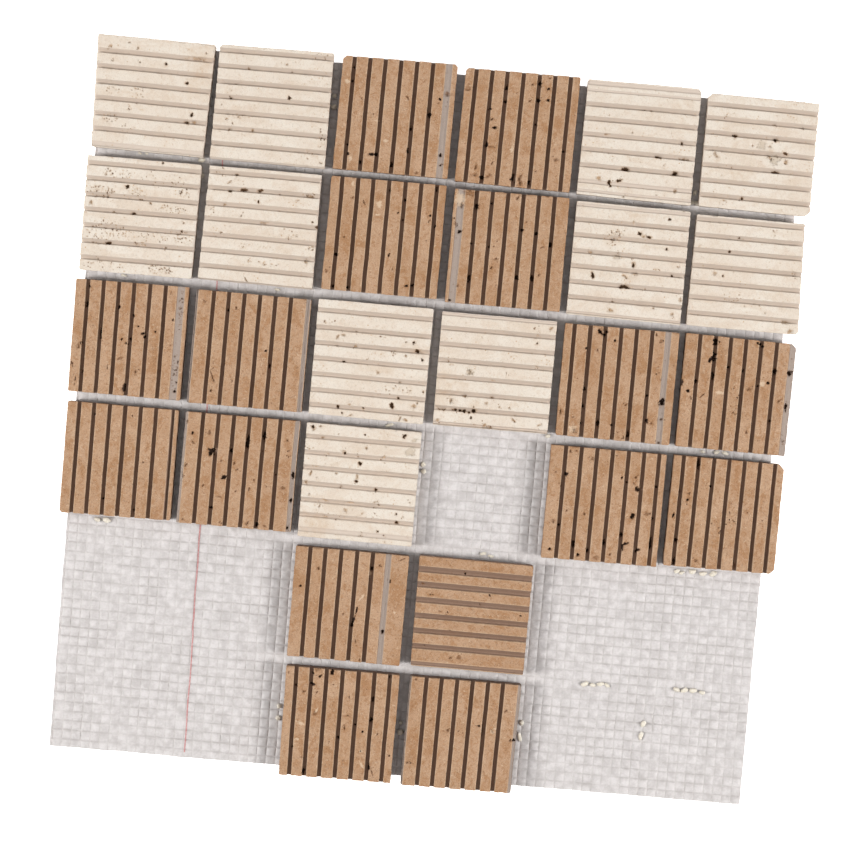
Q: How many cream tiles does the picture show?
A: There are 11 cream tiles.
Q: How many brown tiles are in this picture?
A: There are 16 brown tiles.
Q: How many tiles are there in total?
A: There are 27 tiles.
